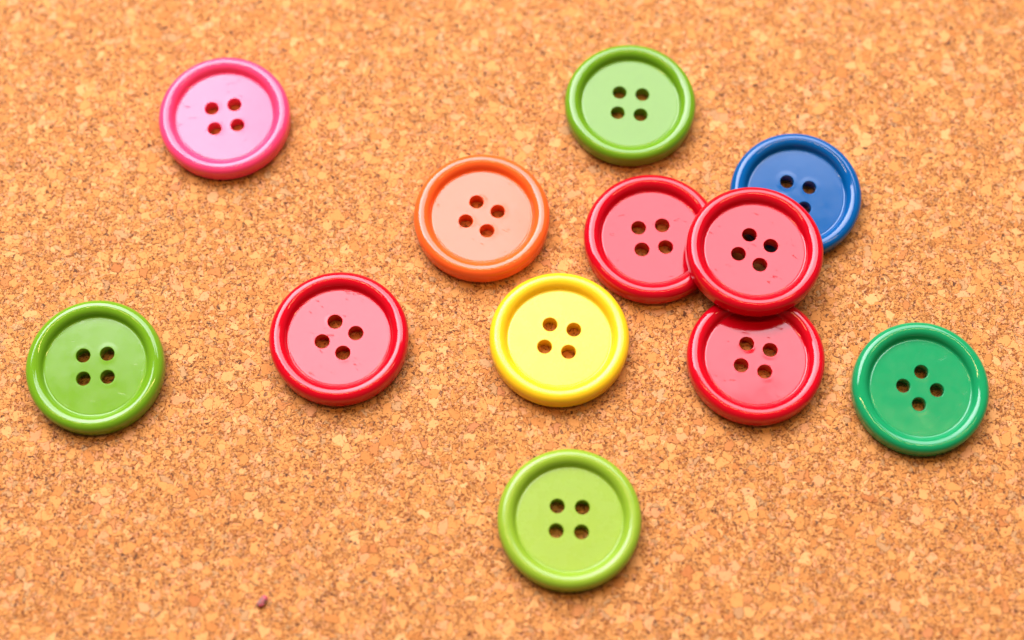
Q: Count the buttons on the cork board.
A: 12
